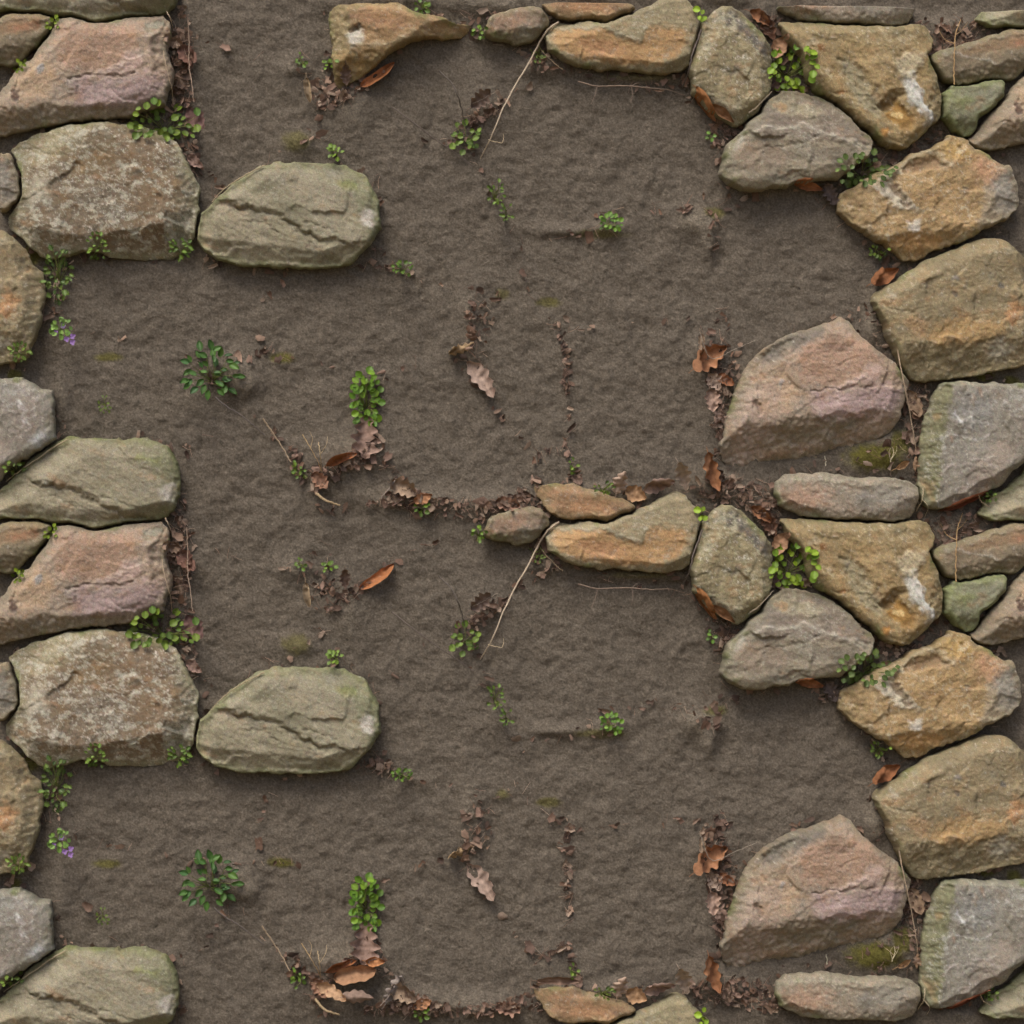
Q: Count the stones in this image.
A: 52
